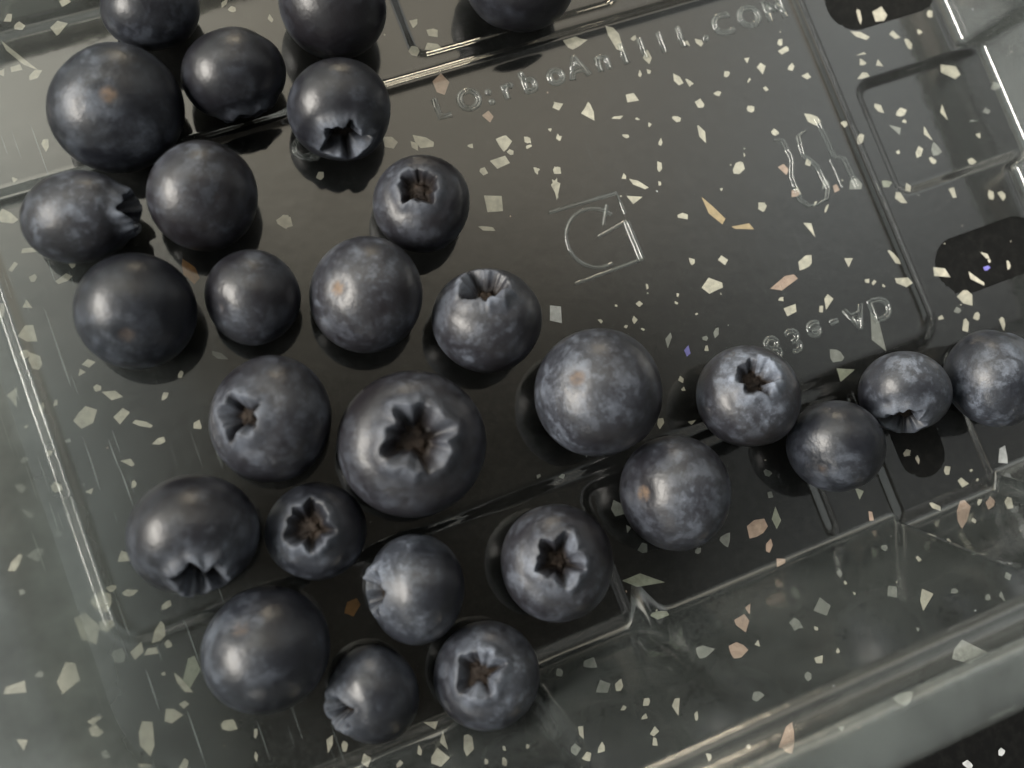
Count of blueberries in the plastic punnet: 28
